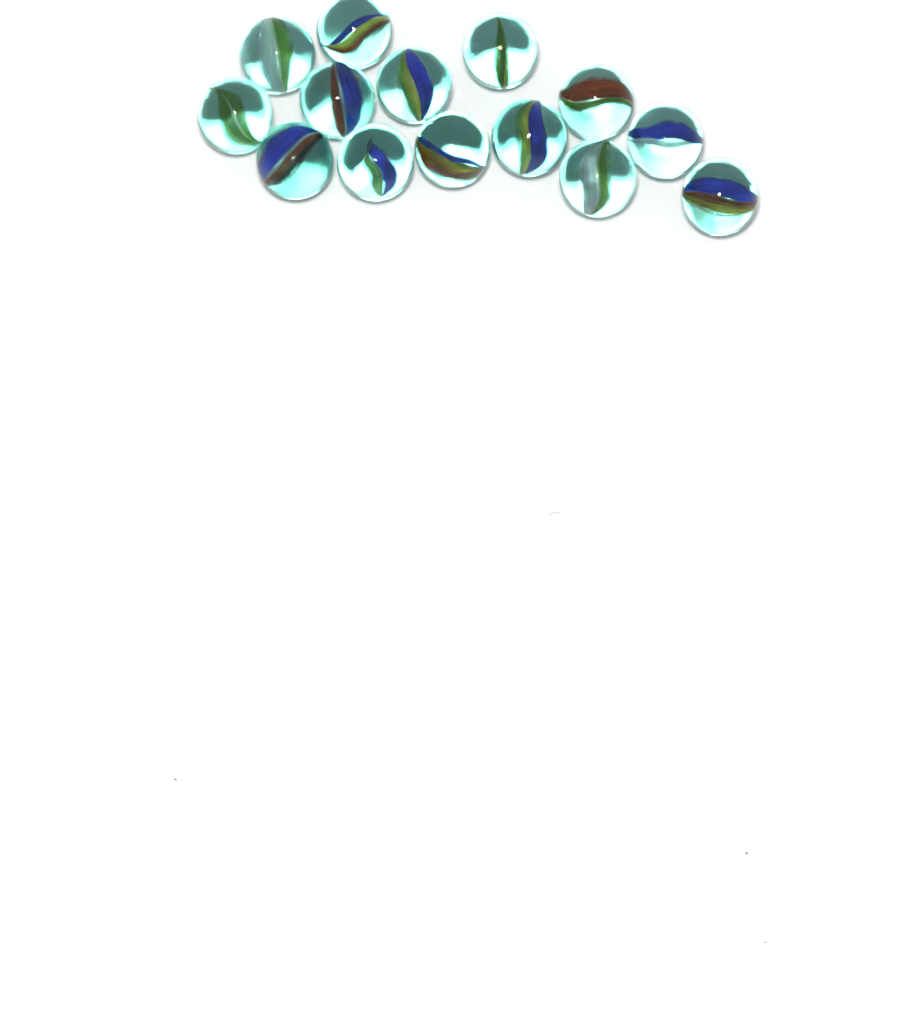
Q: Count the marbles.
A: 14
